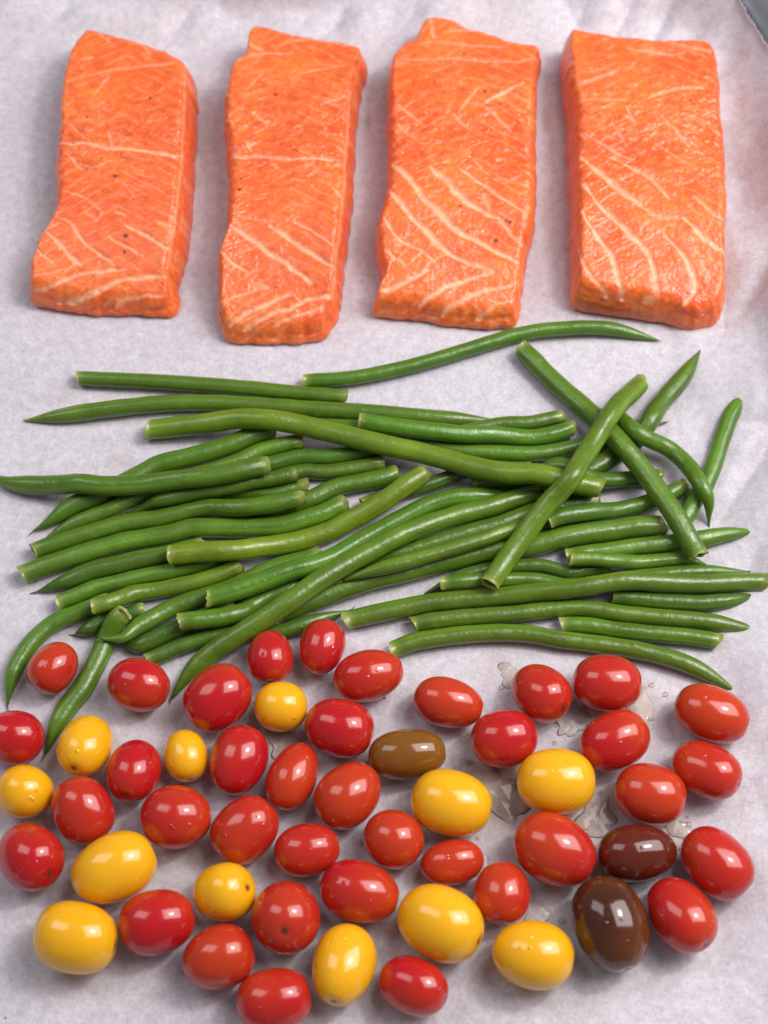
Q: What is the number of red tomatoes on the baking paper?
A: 37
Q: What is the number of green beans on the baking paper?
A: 50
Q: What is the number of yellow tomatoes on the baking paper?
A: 12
